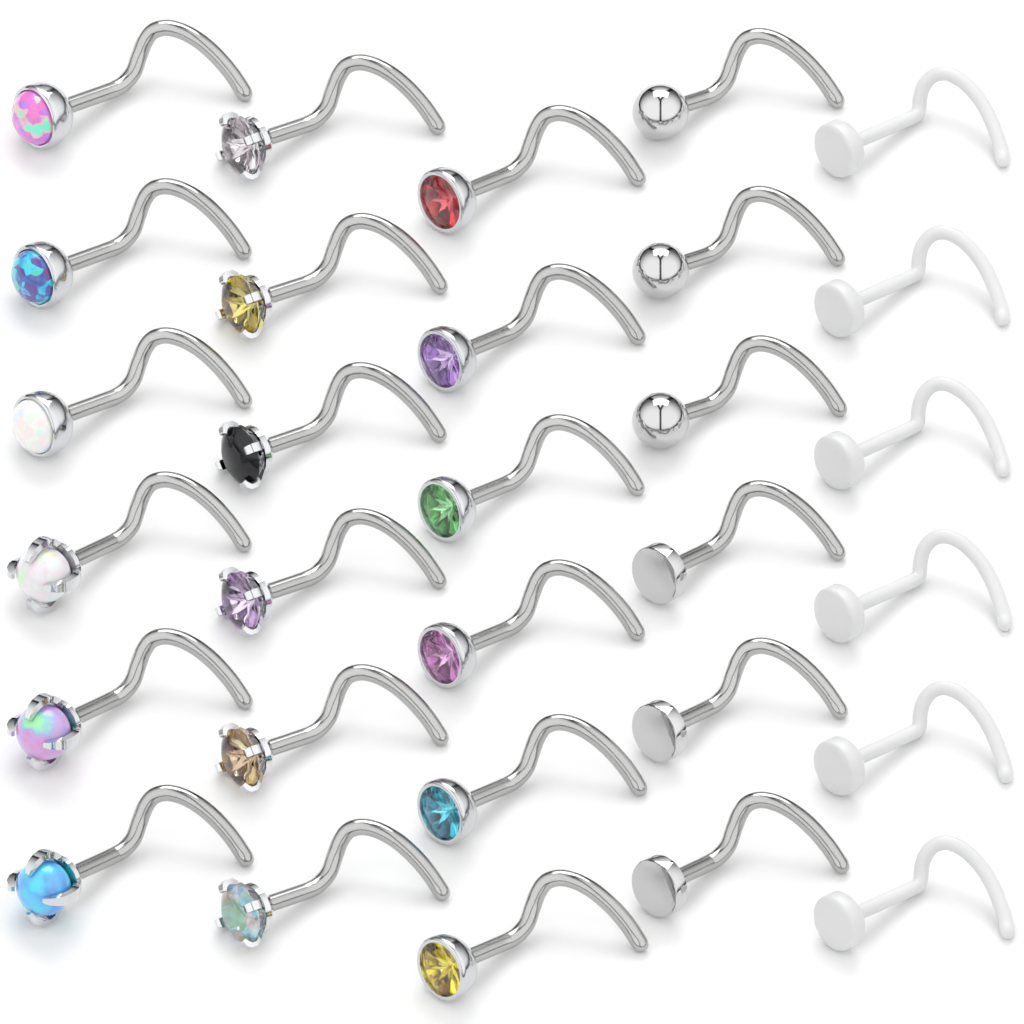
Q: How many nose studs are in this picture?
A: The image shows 30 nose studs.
